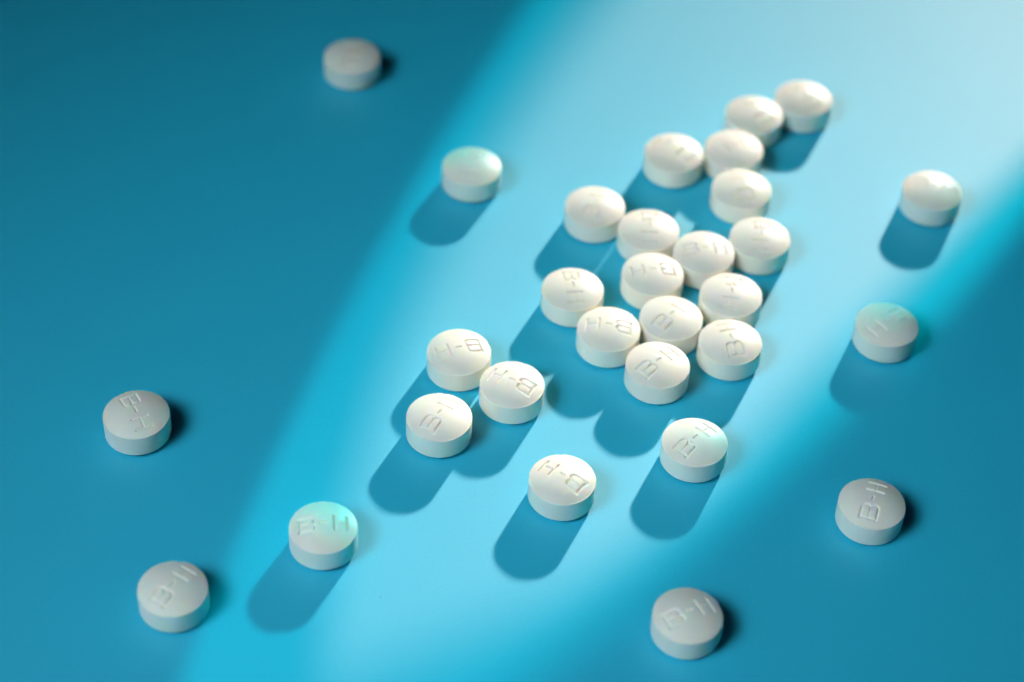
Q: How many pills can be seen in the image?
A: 30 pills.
